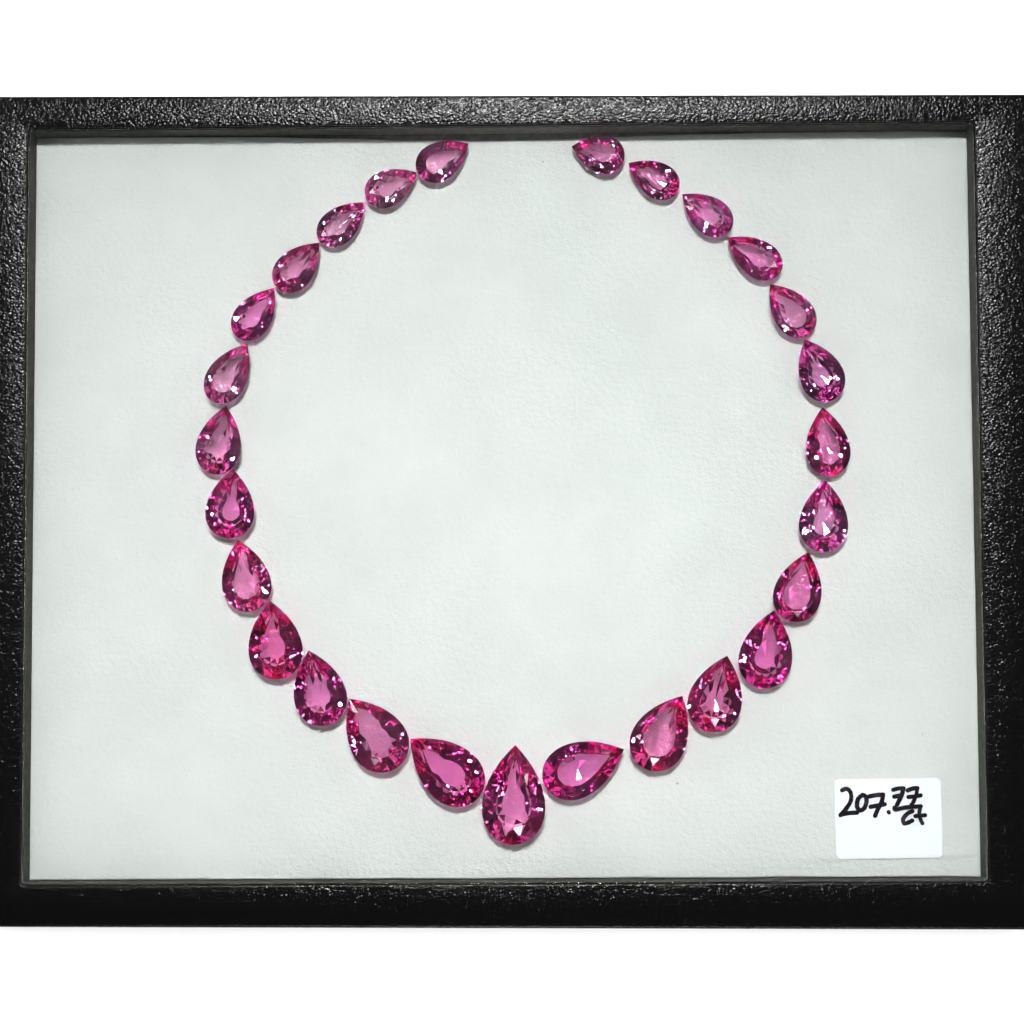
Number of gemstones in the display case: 27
